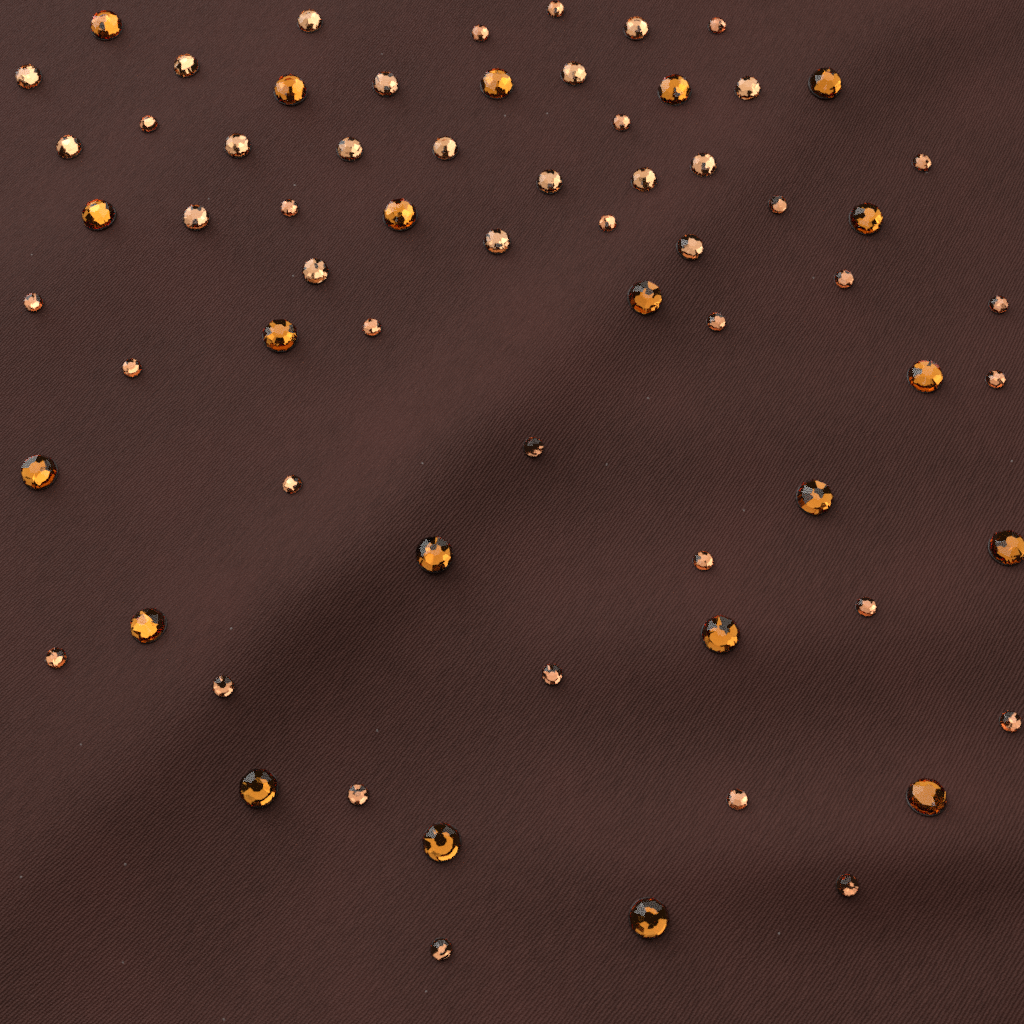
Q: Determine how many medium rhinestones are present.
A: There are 18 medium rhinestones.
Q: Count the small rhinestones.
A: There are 28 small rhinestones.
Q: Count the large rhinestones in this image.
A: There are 21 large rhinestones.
